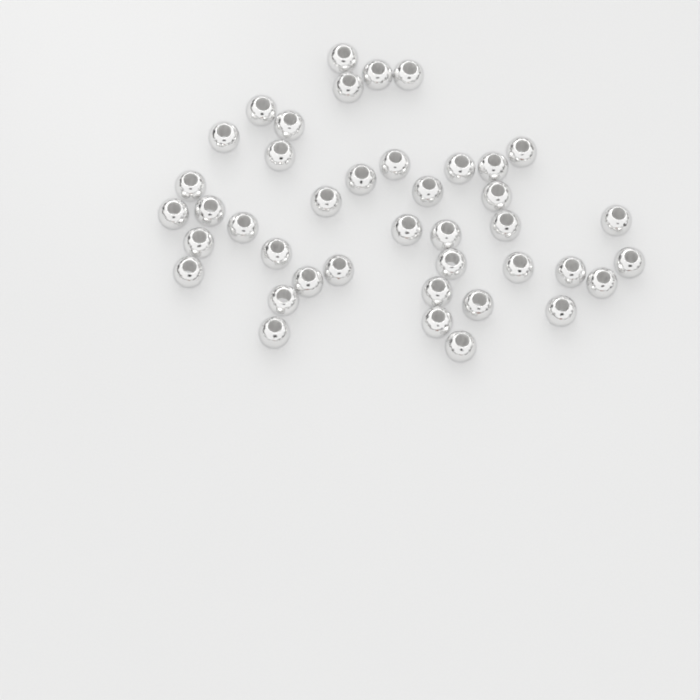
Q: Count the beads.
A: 41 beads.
